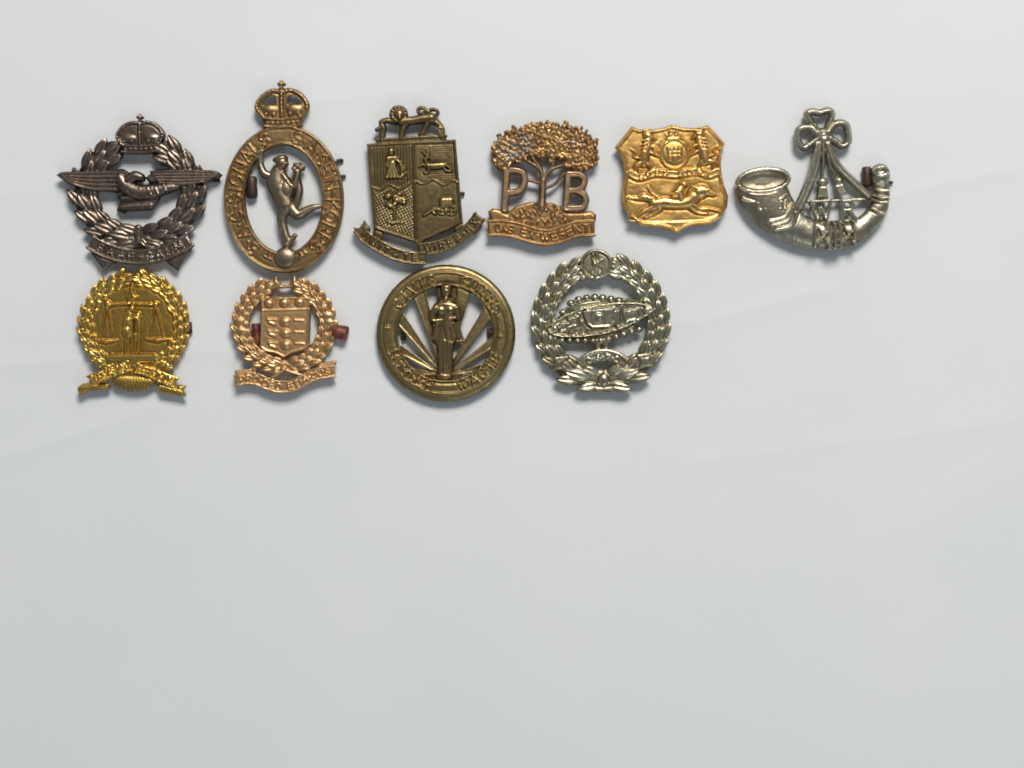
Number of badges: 10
